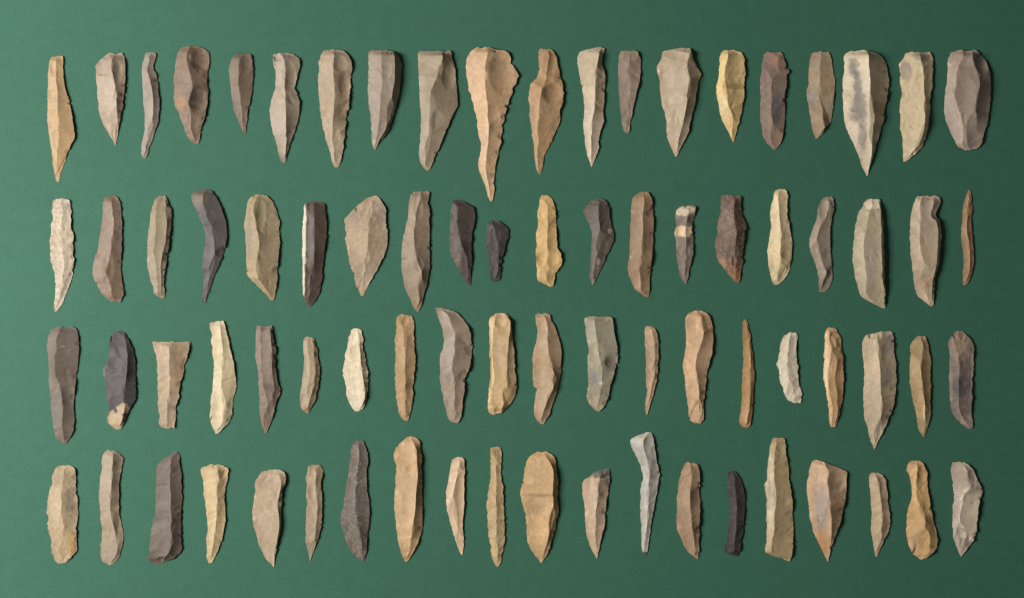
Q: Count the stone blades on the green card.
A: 80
